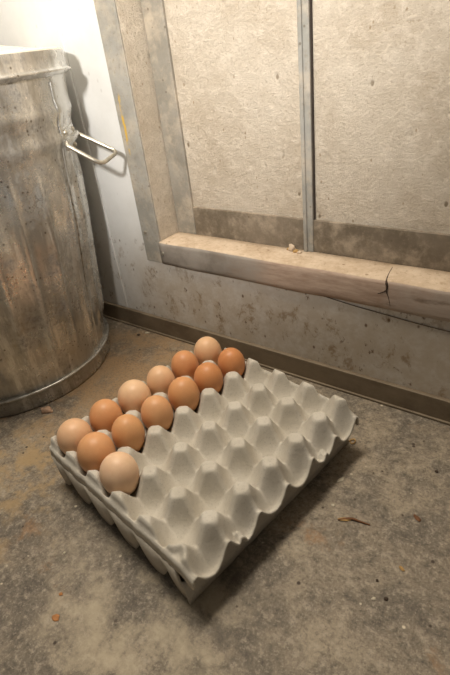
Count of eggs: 13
